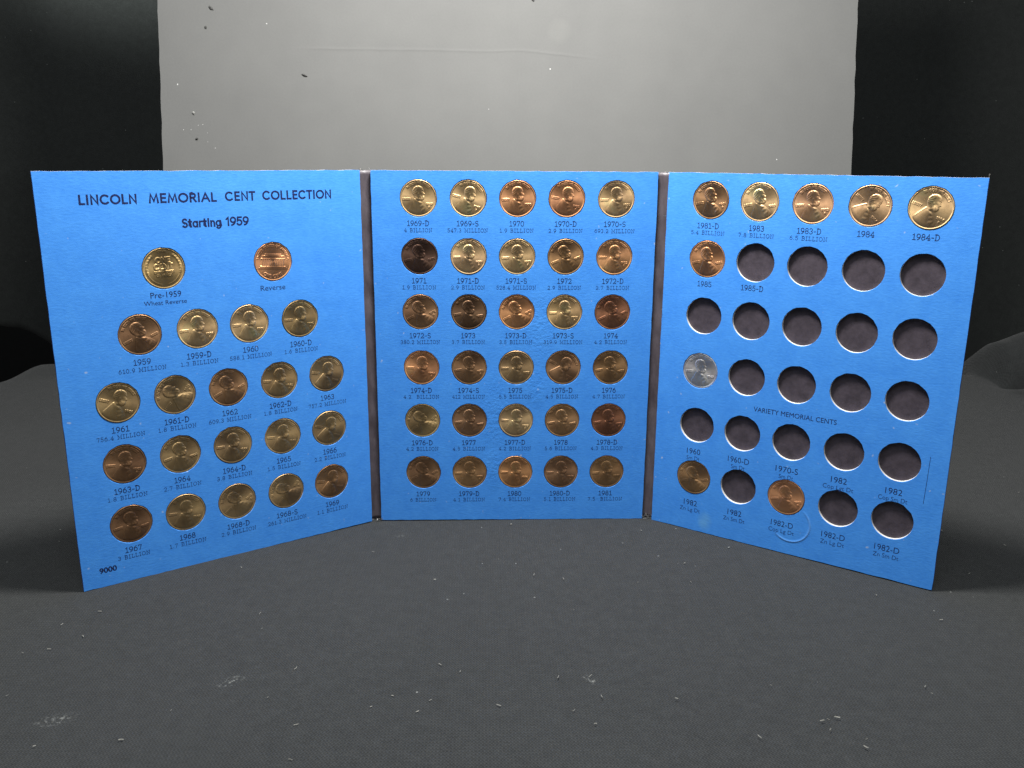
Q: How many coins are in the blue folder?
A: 60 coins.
